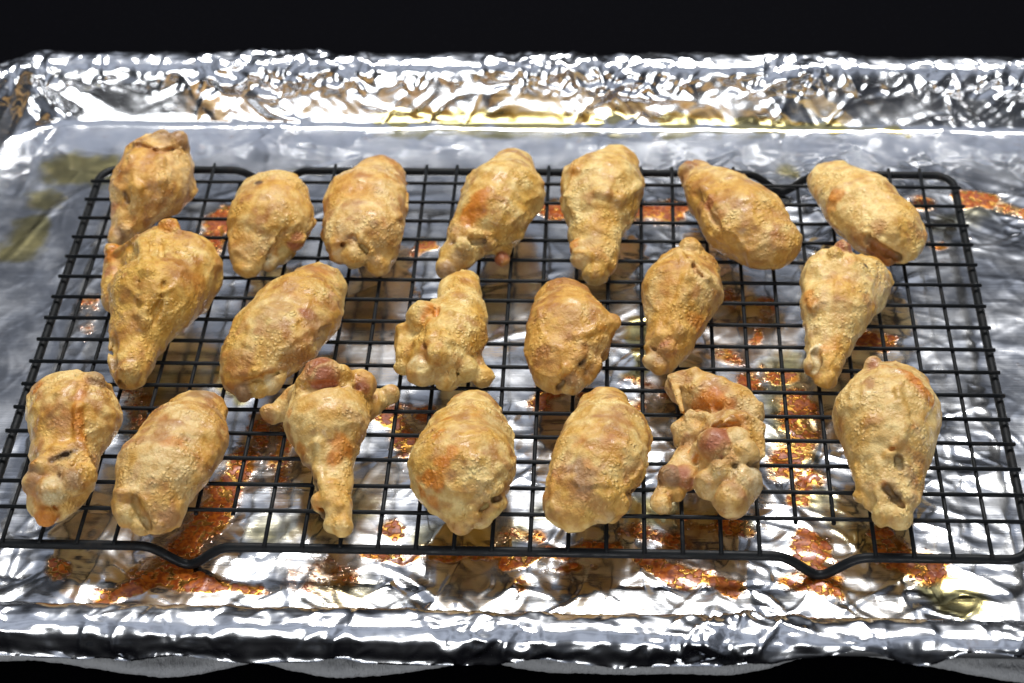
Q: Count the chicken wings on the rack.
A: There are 20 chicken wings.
